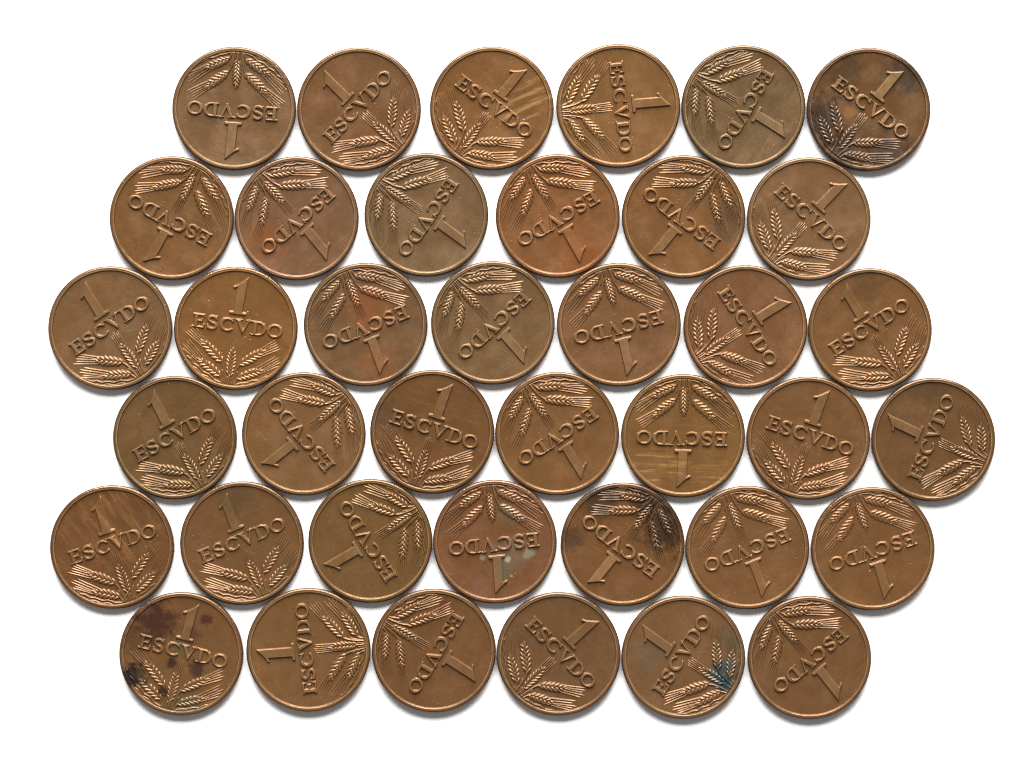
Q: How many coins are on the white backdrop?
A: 39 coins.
